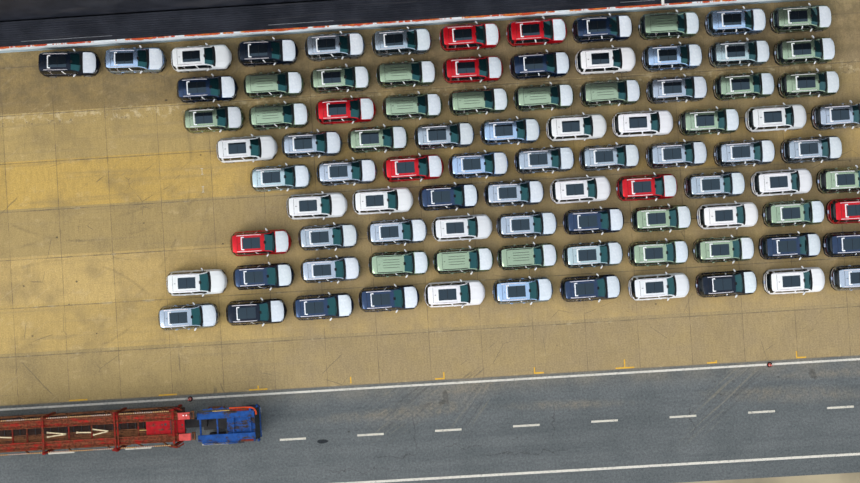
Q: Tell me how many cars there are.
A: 92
